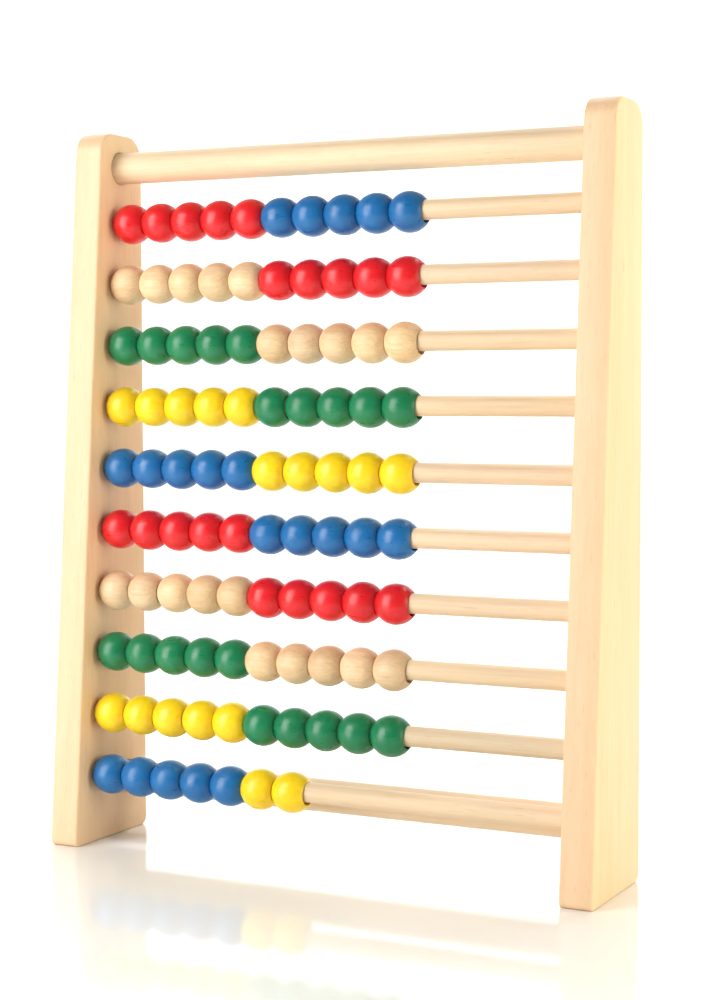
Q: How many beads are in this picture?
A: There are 97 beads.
